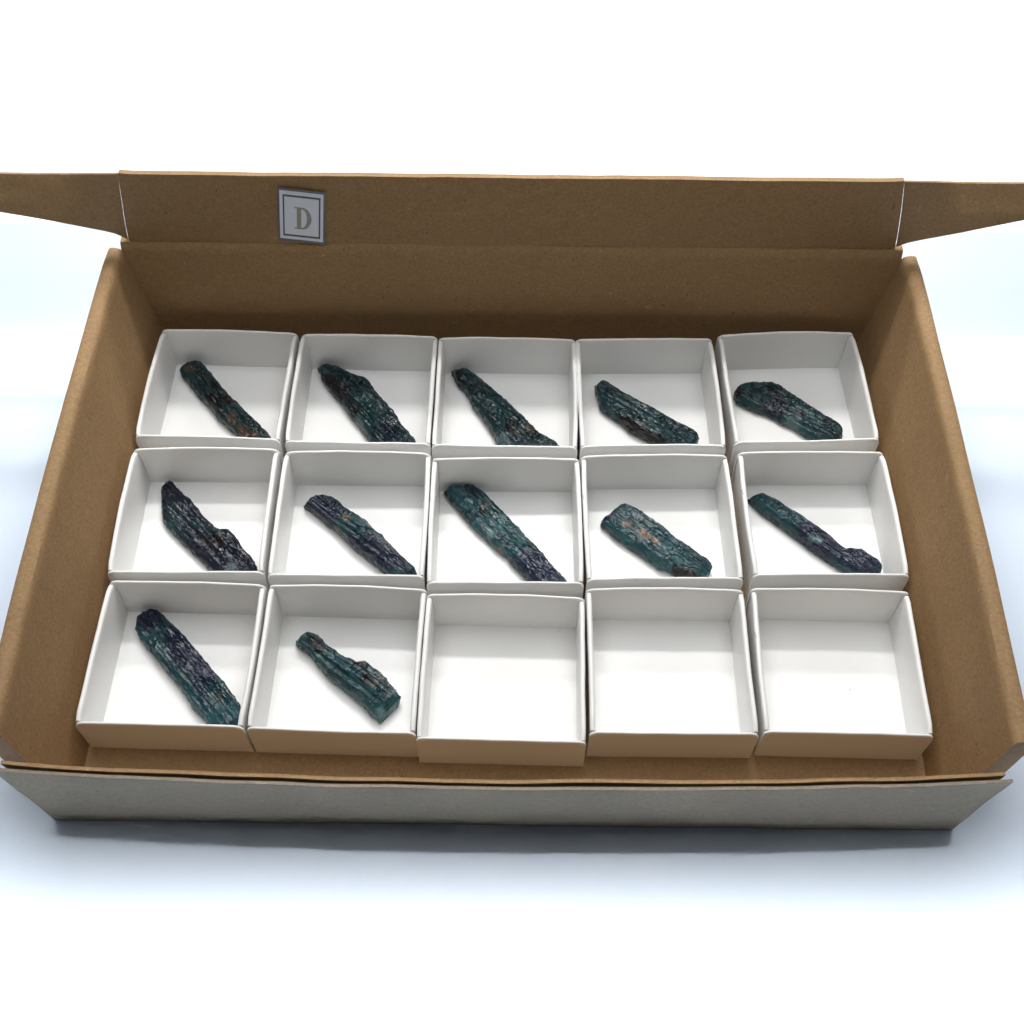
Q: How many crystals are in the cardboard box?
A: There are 12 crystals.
